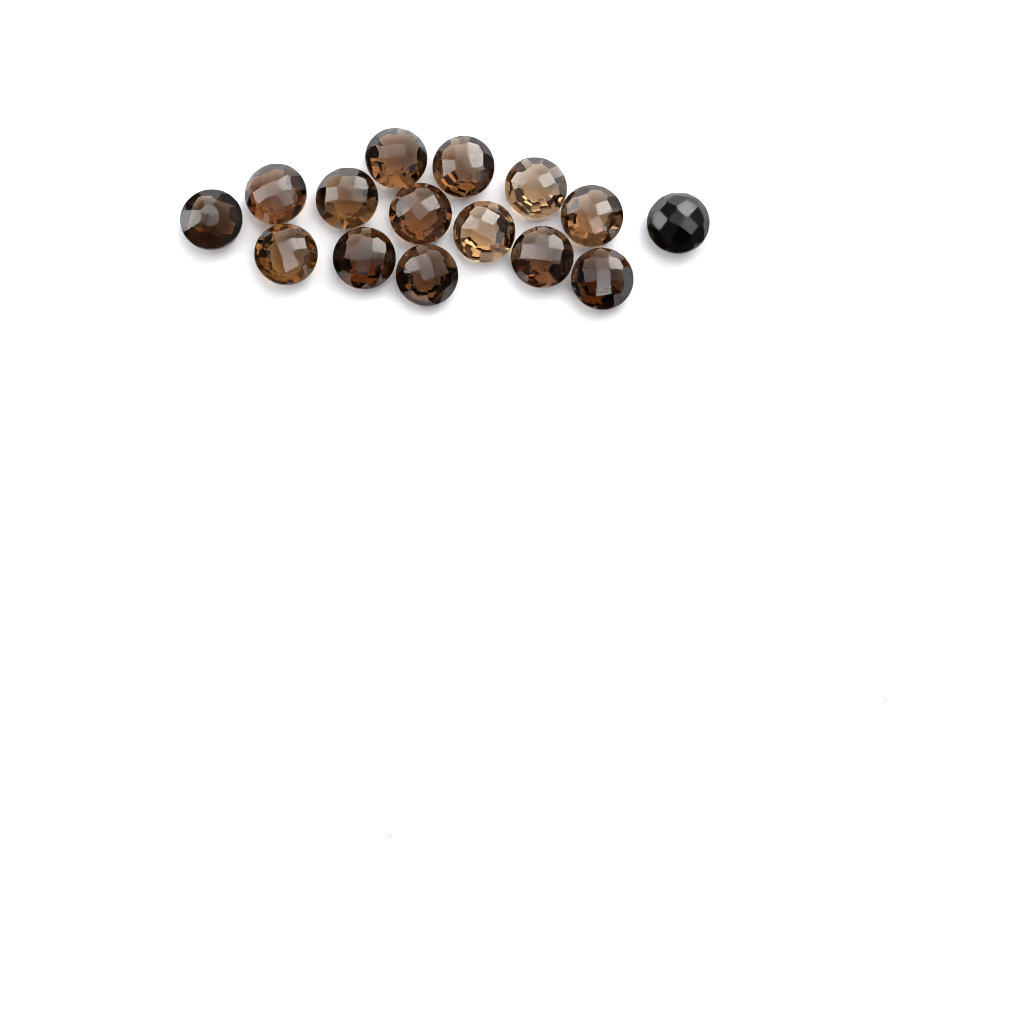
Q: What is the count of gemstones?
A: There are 15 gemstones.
